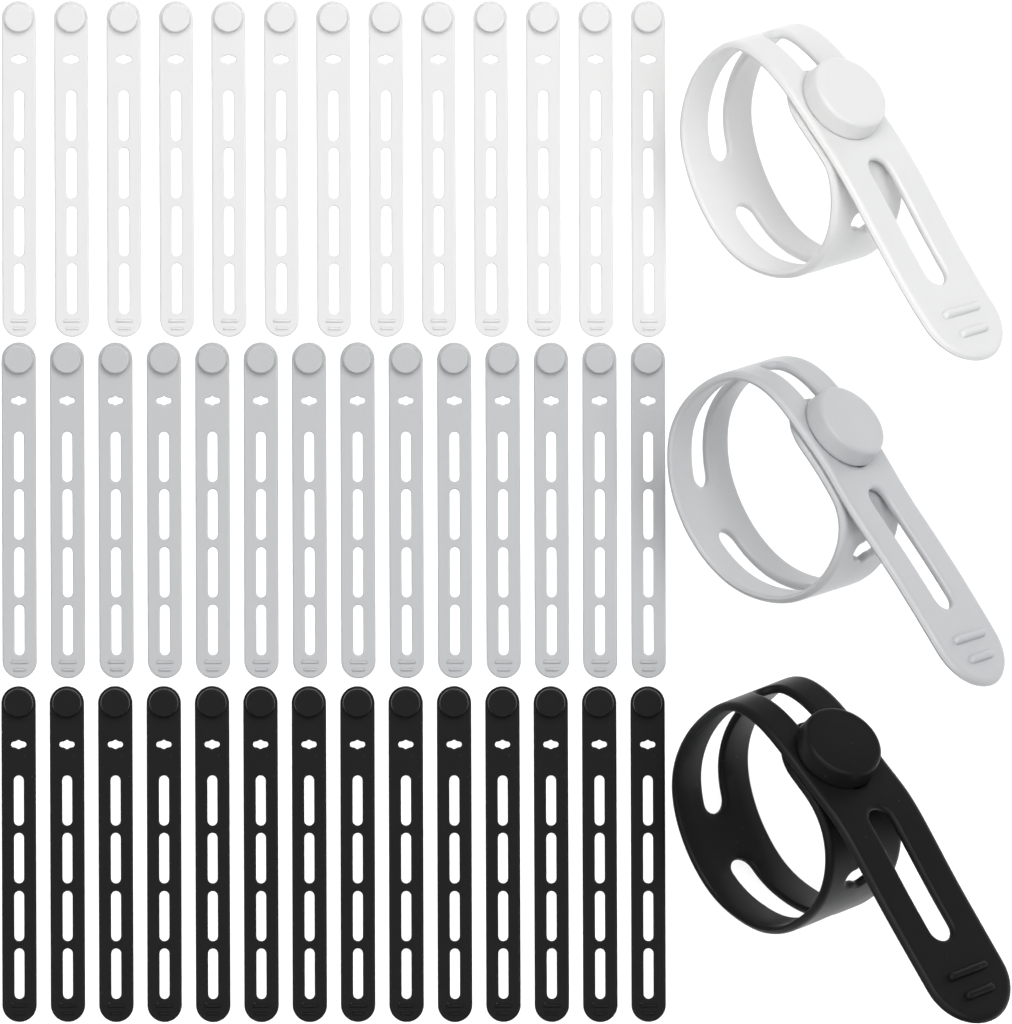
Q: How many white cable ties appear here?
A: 14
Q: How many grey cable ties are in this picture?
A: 15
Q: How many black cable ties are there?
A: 15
